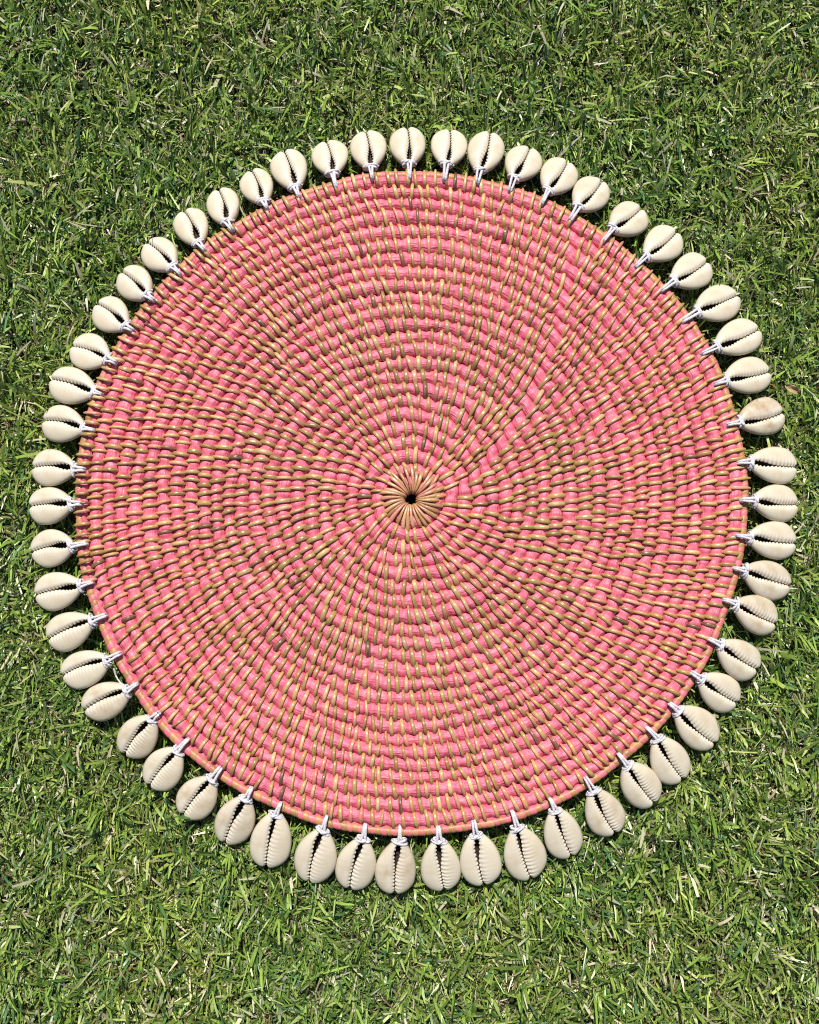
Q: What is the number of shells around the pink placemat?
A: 55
